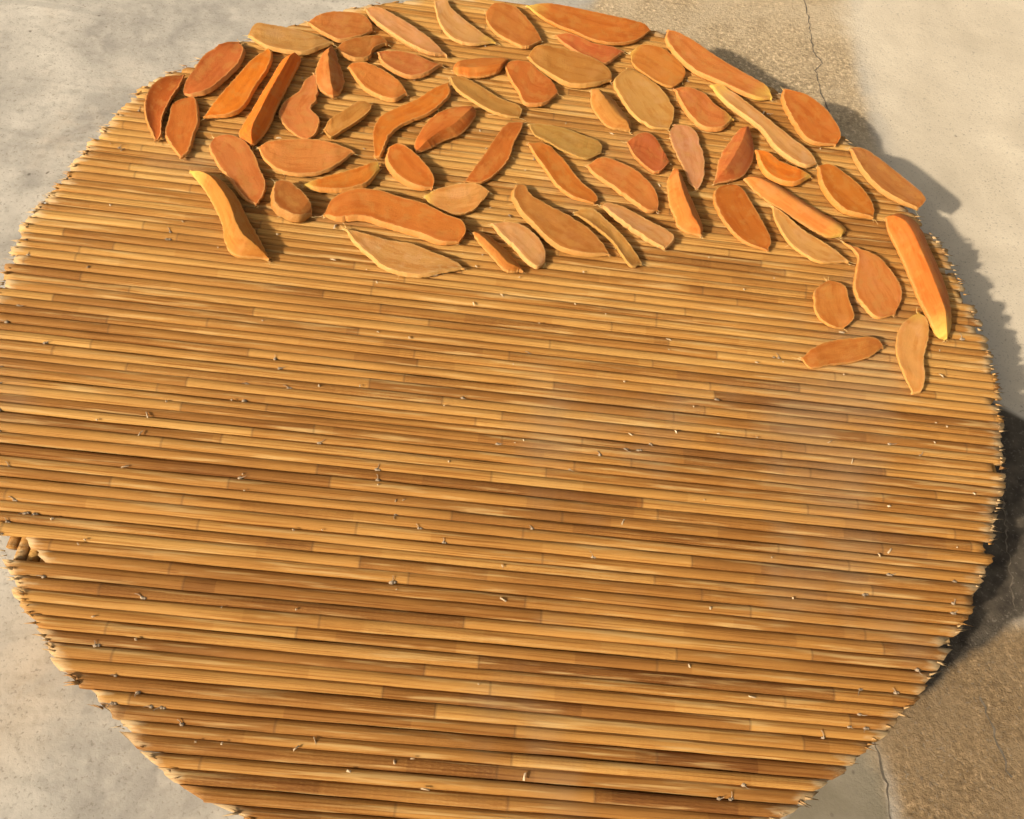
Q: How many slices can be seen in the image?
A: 64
